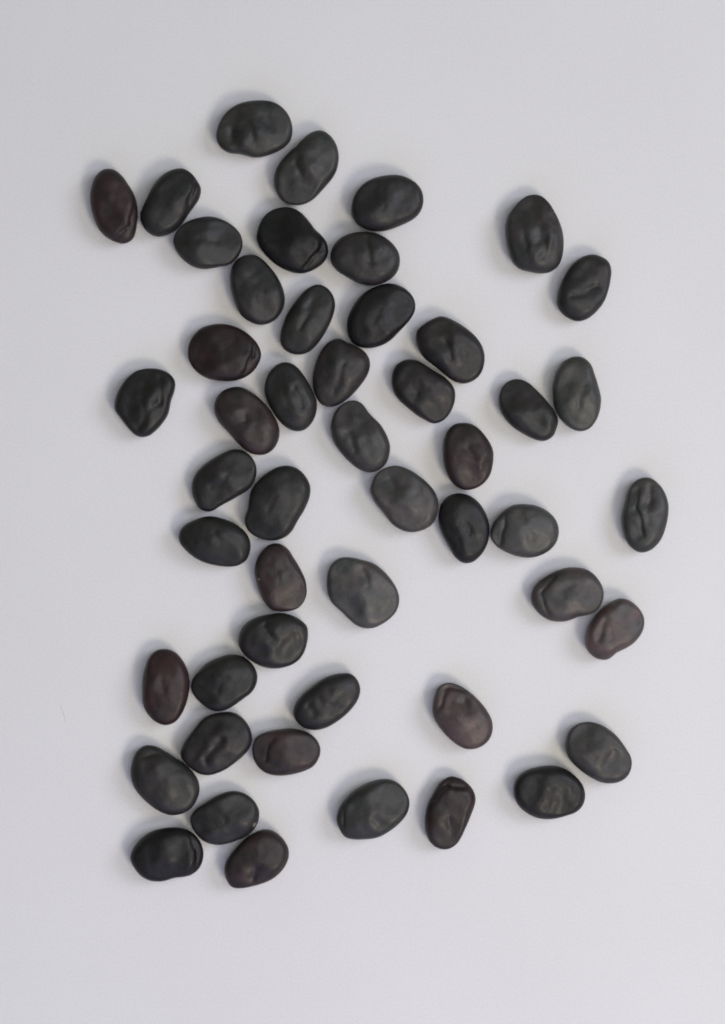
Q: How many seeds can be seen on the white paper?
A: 50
